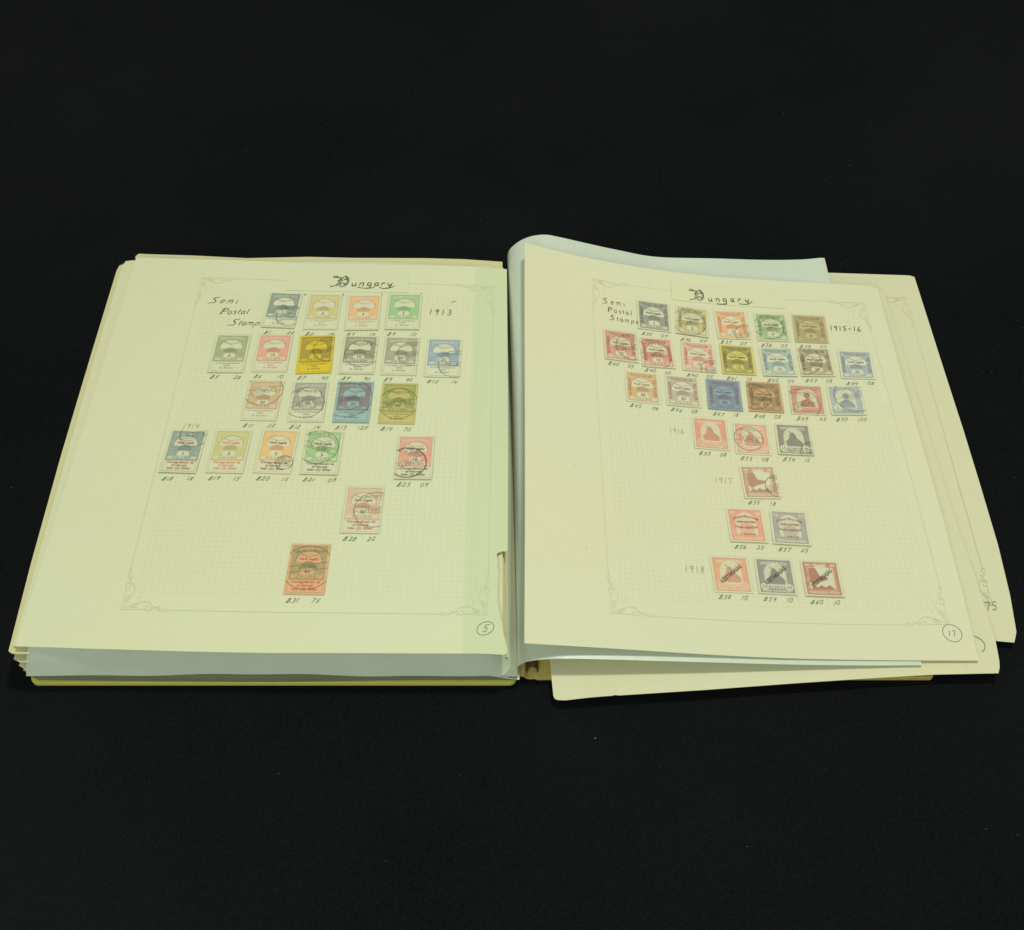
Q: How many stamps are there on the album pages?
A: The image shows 48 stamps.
